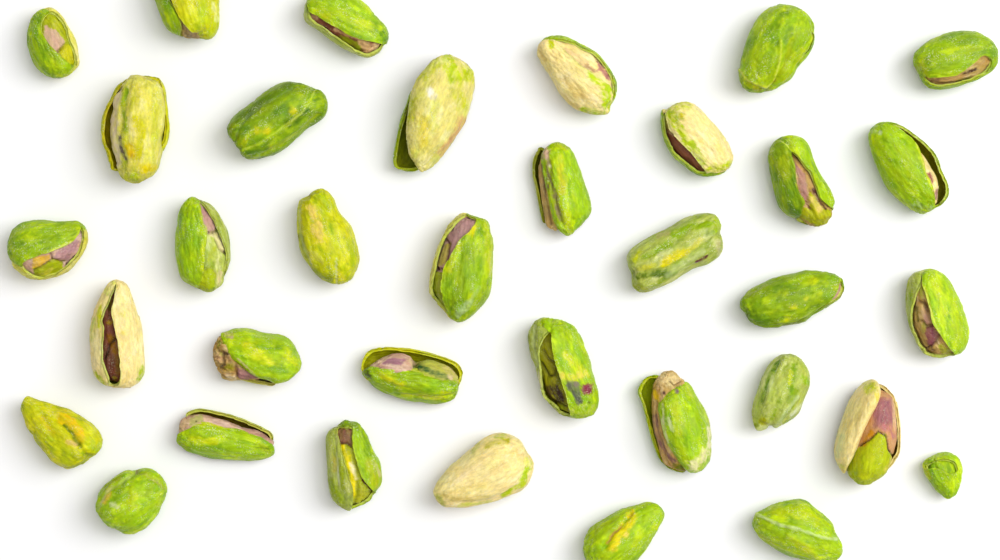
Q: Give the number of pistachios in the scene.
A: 35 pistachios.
